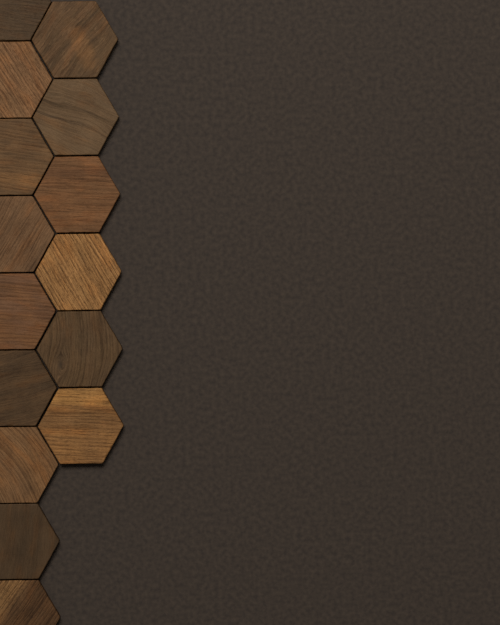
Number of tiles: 15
